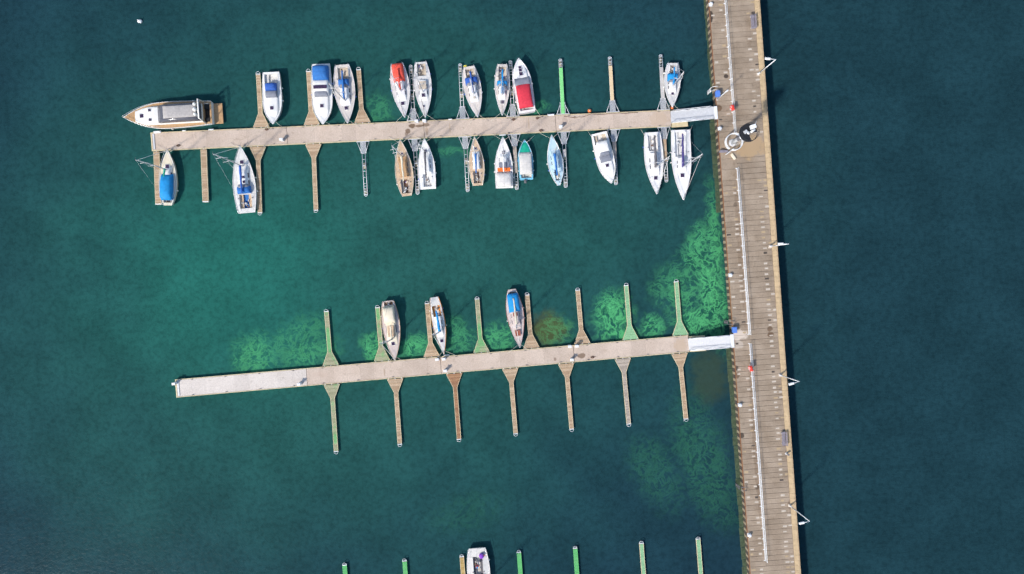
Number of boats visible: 25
